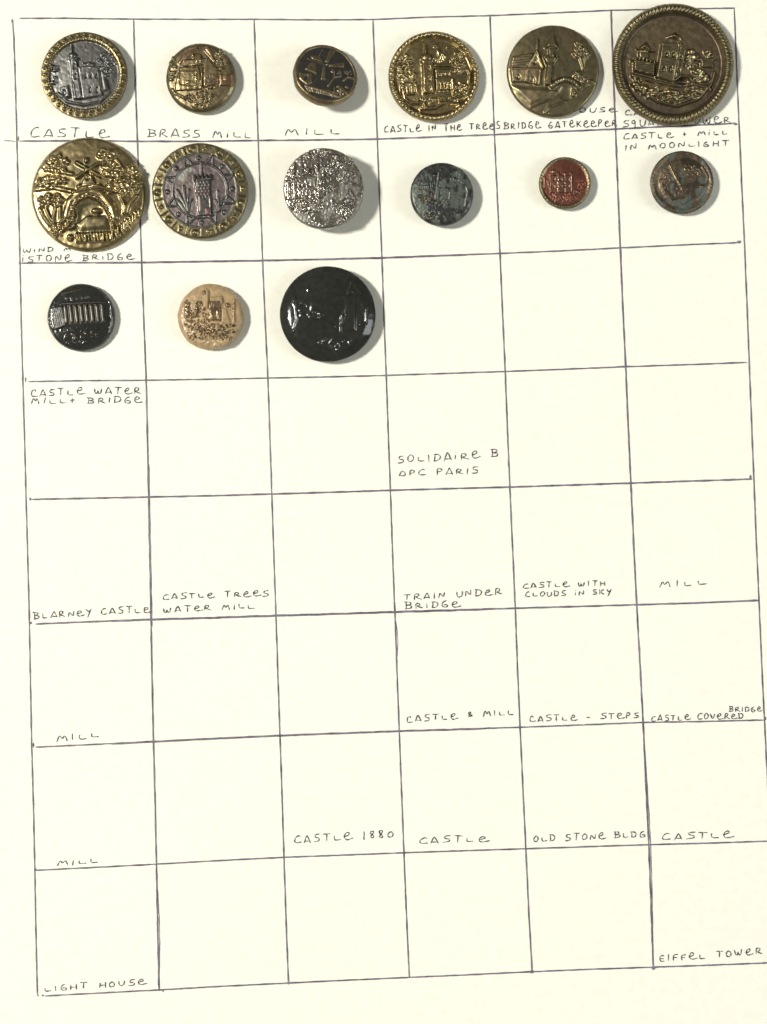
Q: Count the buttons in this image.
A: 15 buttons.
